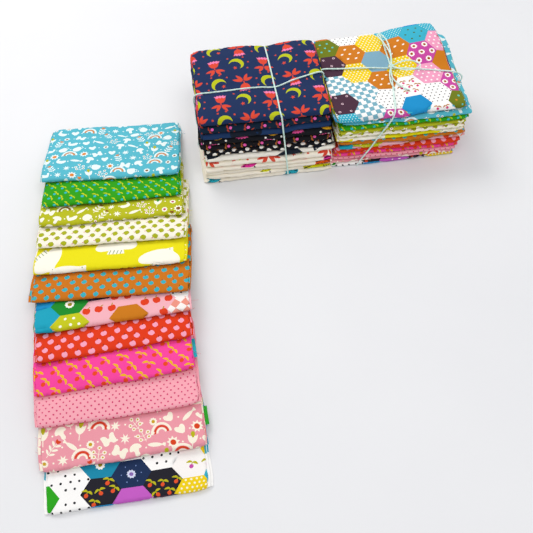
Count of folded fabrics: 12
